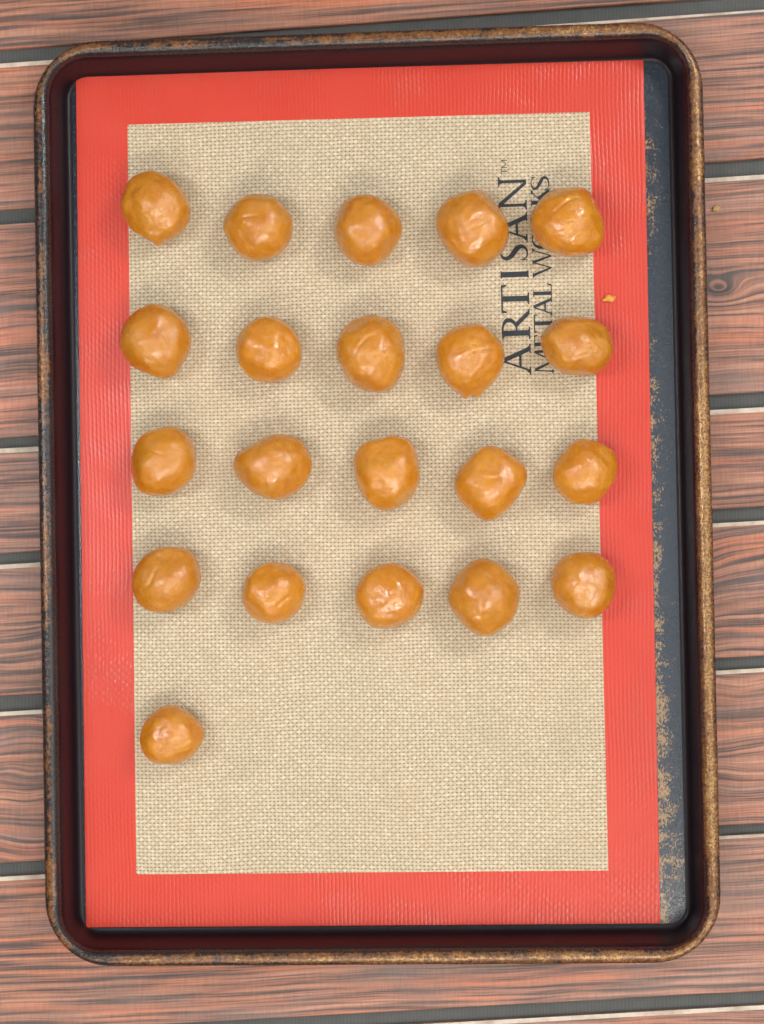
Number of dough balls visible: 21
